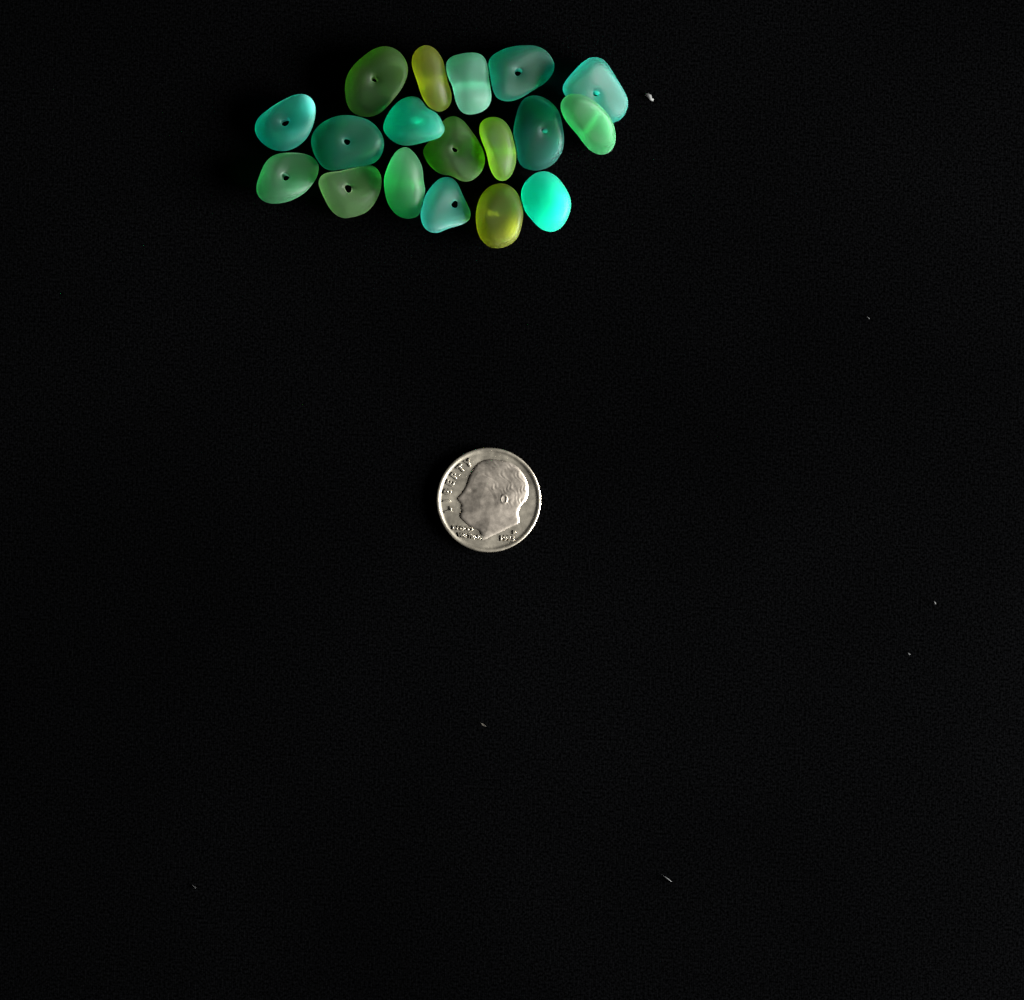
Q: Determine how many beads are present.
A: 18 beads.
